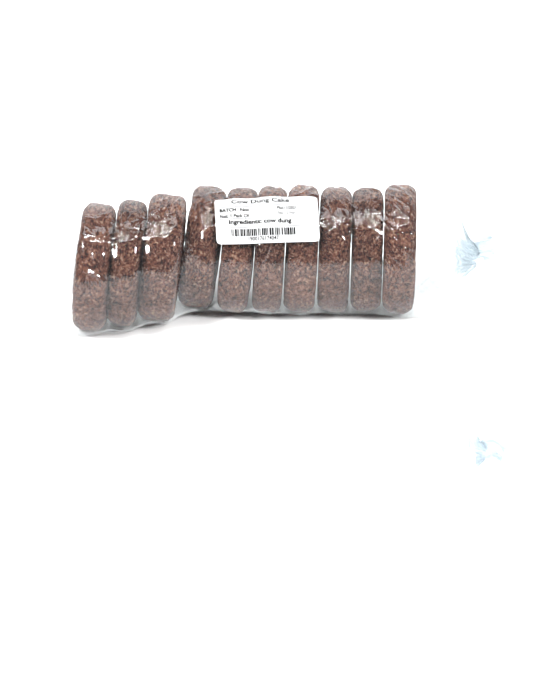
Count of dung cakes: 10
